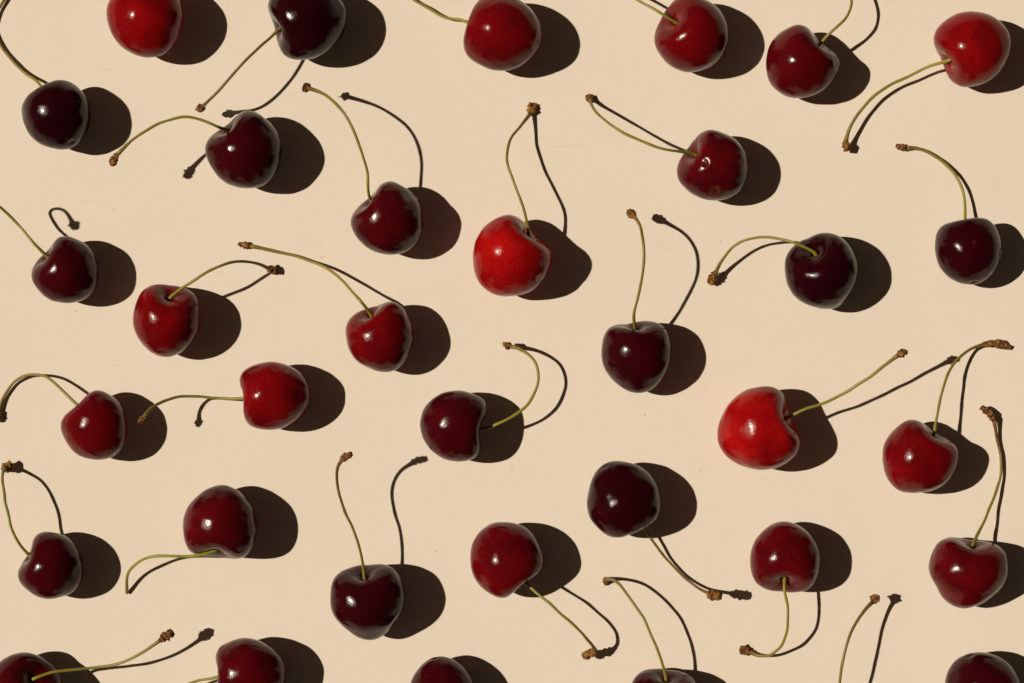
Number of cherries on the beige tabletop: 34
